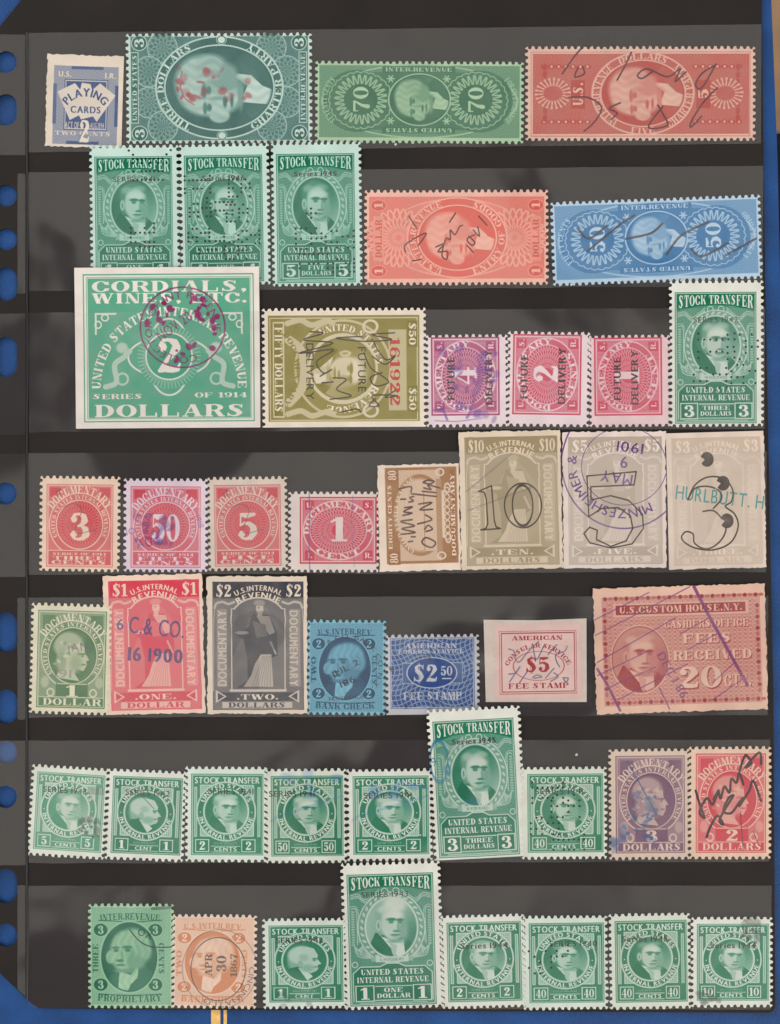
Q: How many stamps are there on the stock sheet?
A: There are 47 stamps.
